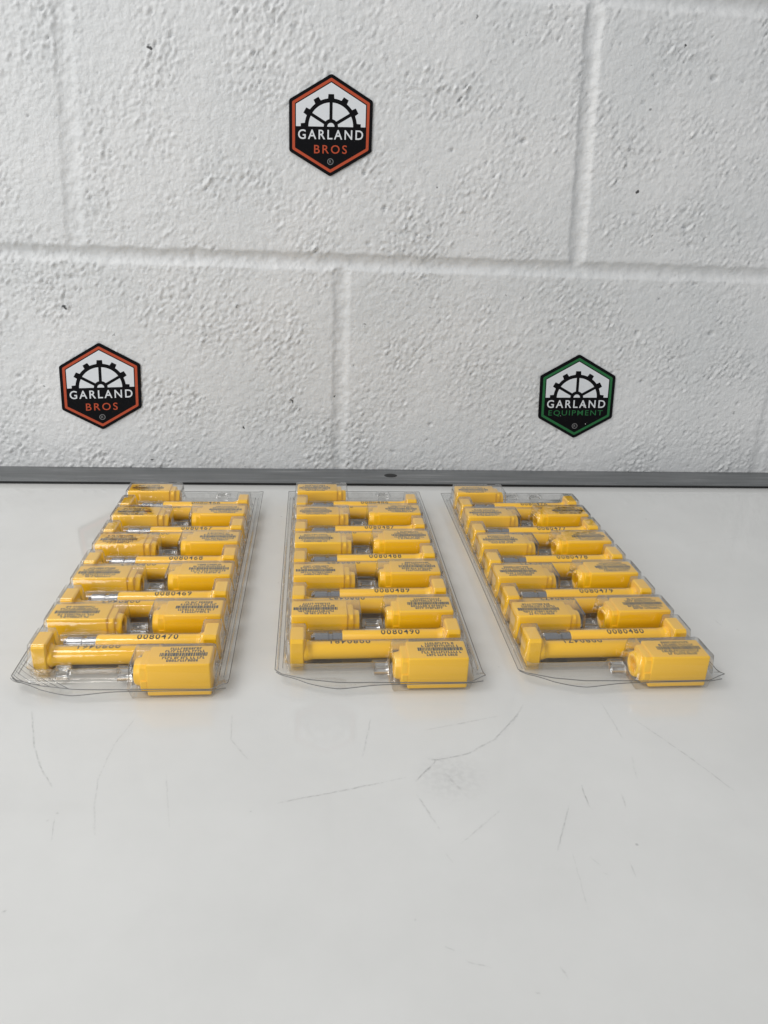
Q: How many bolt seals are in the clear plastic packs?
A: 30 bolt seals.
